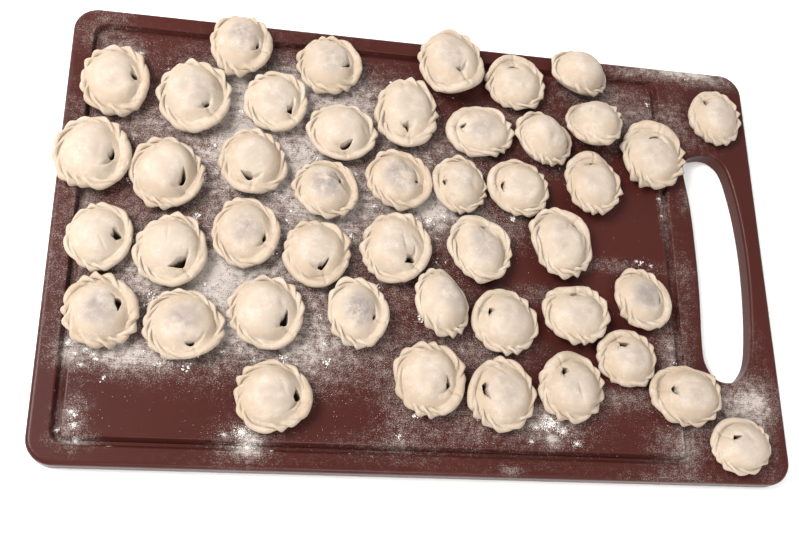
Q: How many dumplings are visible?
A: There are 45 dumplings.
